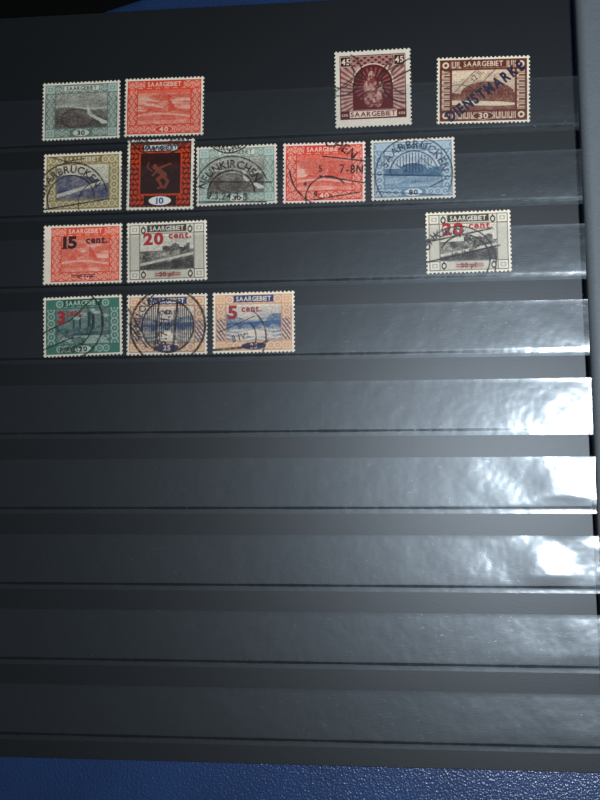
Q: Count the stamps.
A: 15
